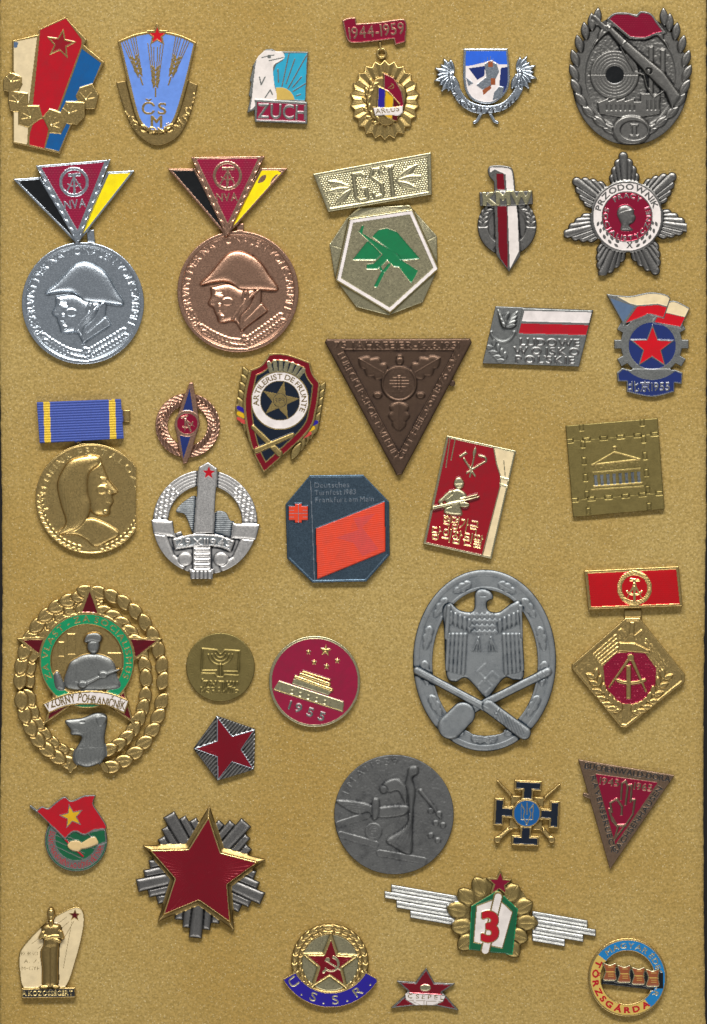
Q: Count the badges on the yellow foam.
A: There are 37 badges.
